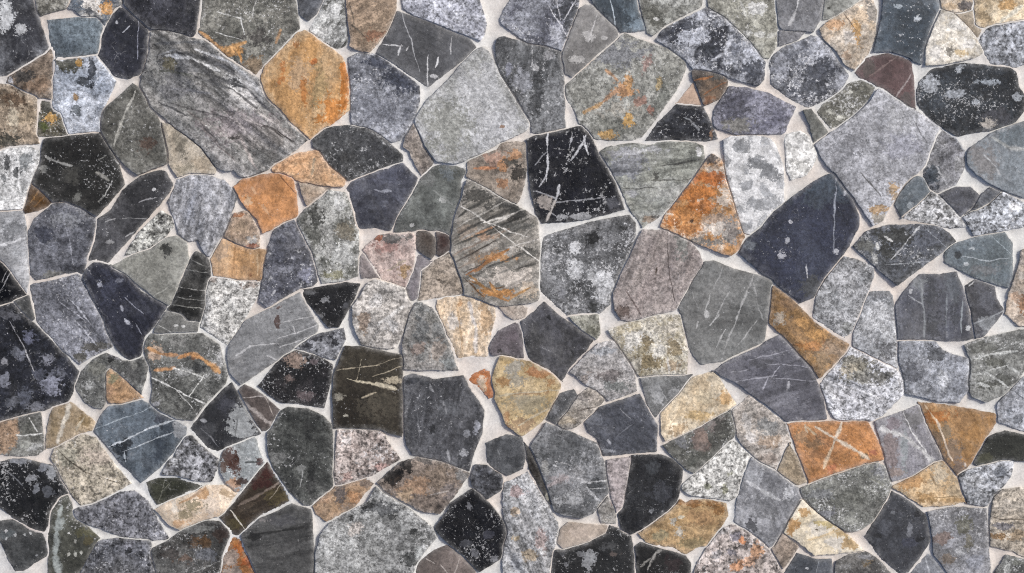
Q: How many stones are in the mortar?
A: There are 200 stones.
